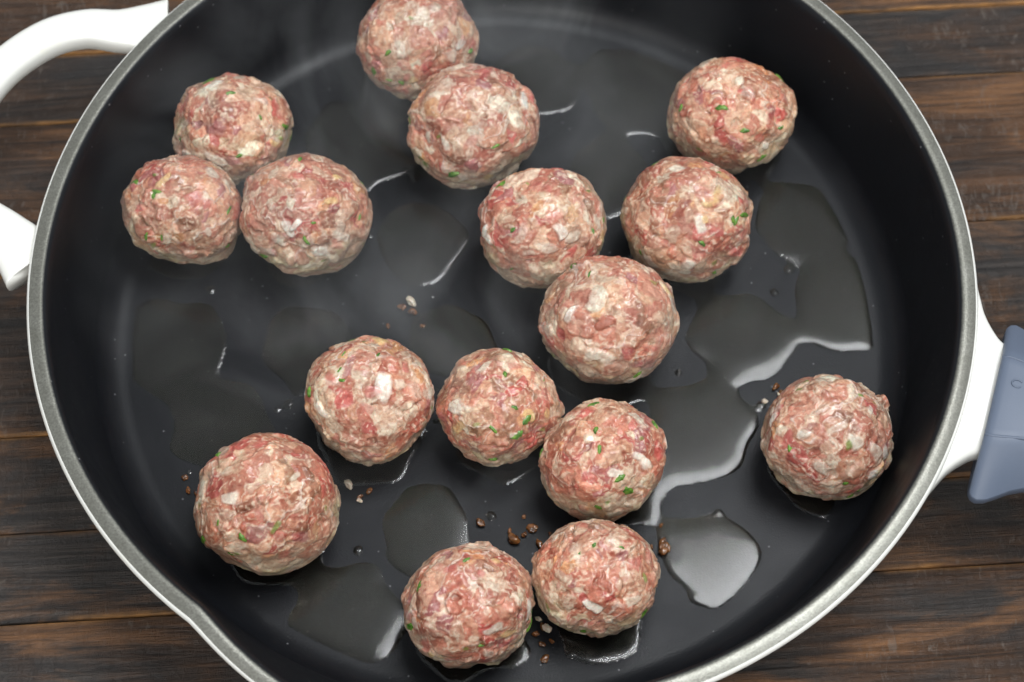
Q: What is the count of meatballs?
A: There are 16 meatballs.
